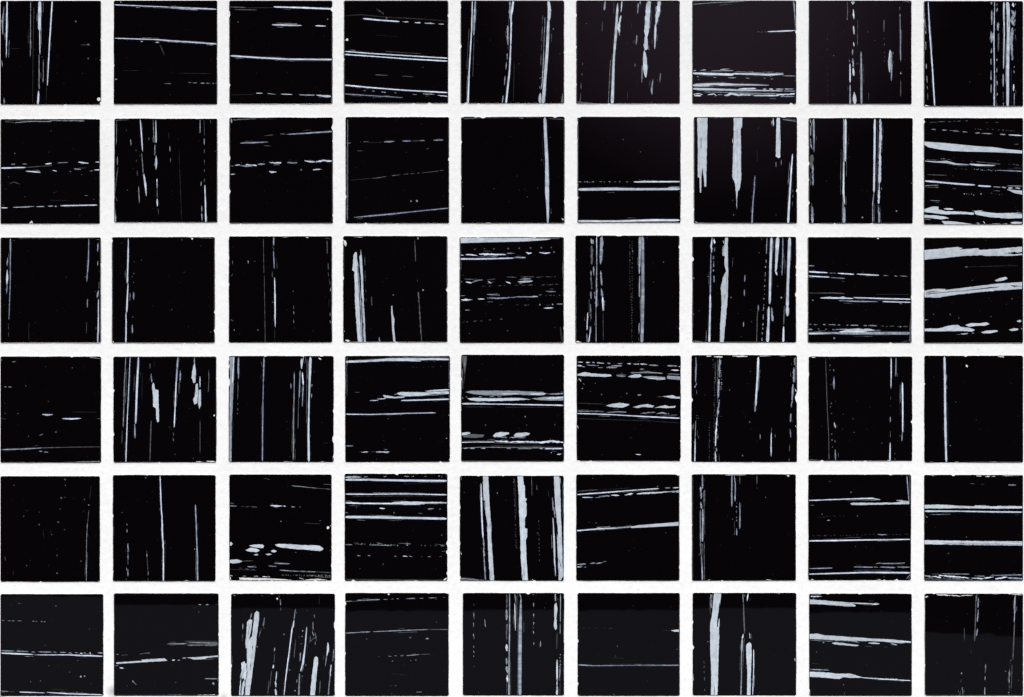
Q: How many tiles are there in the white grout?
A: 54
